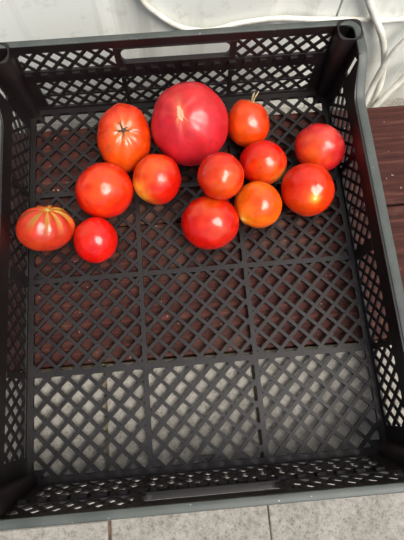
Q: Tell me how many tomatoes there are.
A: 13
